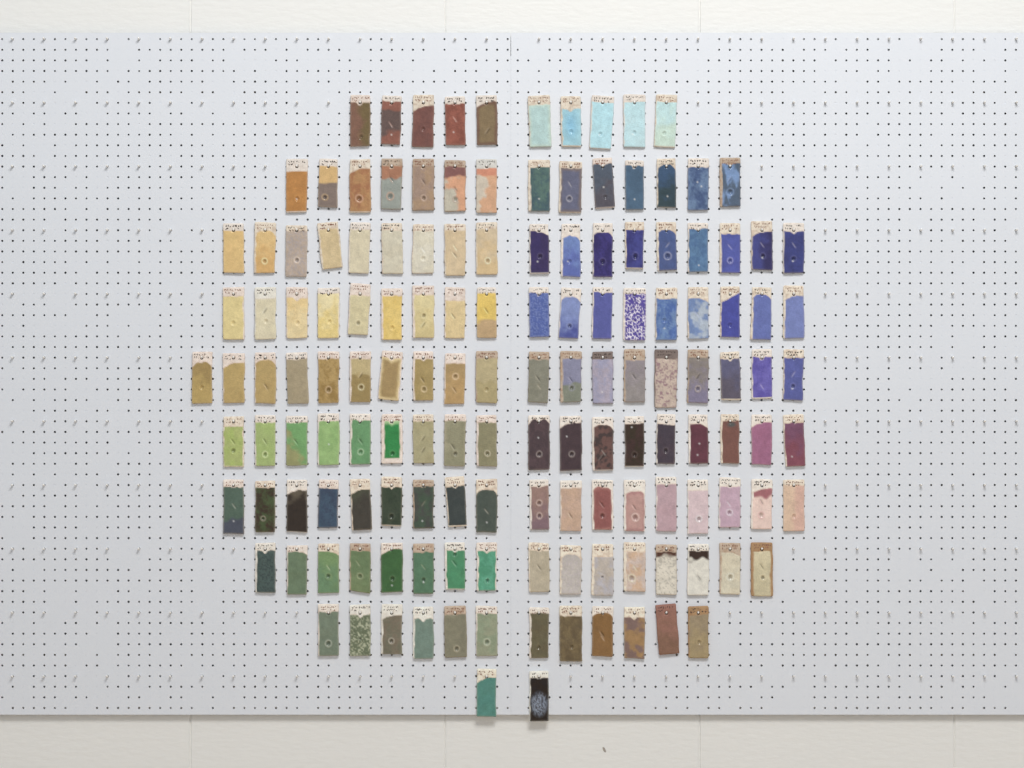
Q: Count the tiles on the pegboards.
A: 145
